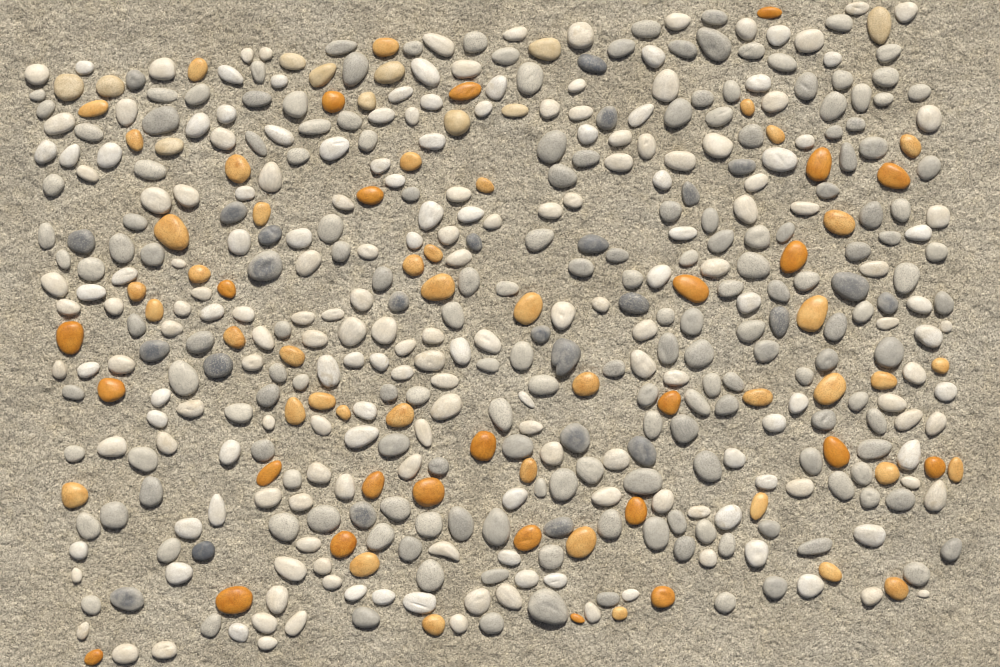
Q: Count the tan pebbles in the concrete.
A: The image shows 11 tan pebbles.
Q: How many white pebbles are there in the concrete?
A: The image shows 200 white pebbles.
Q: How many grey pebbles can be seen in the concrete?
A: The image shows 200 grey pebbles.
